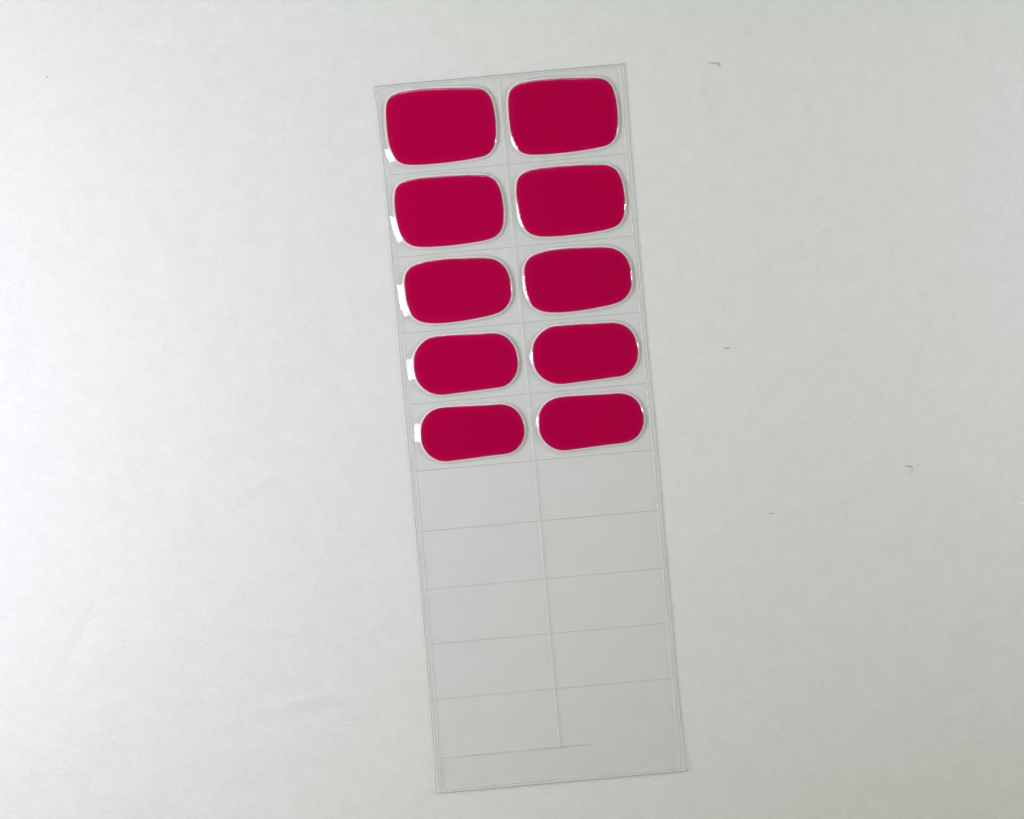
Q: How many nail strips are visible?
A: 10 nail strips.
